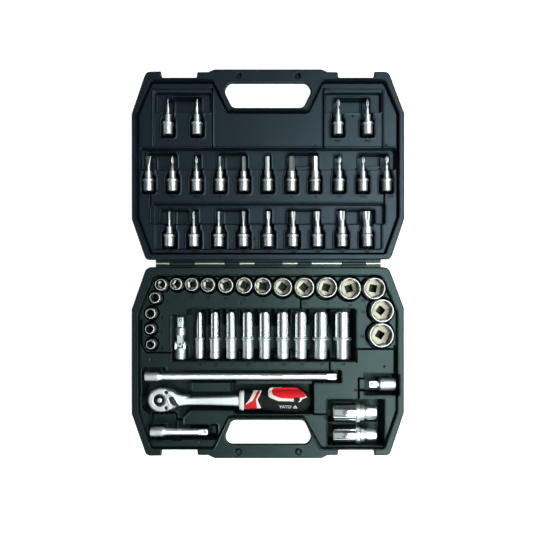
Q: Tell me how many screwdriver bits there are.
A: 24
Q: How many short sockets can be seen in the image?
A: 18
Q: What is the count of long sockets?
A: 11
